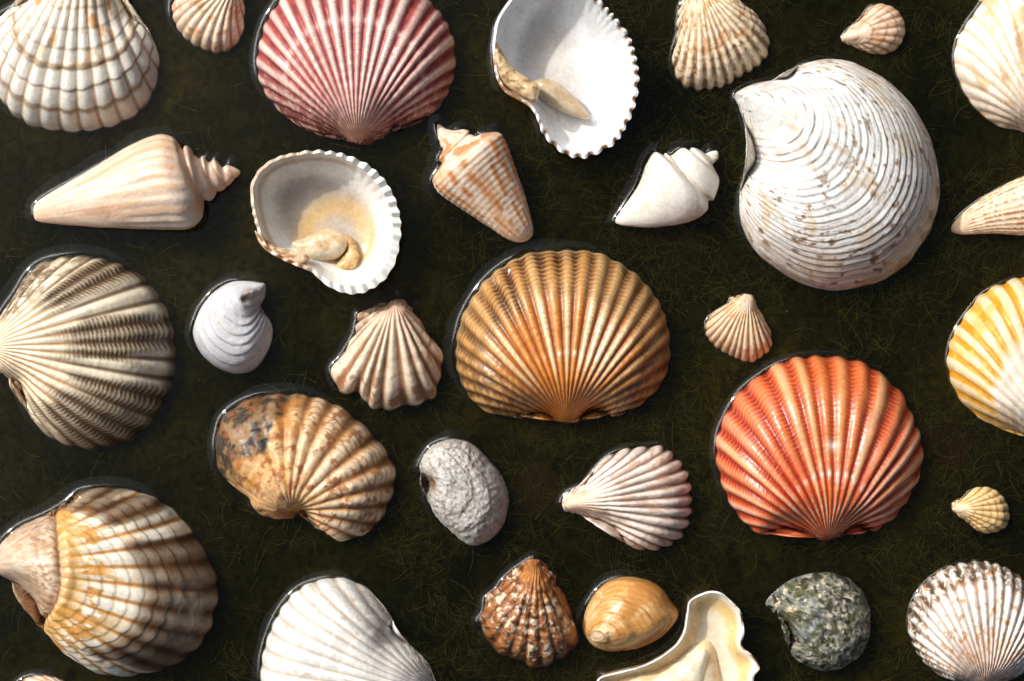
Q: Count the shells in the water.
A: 32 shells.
